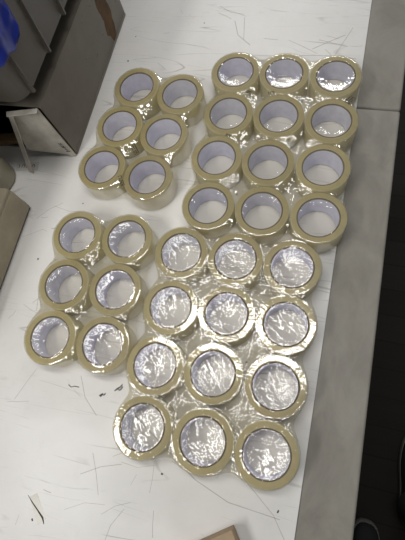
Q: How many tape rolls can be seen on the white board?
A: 36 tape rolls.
